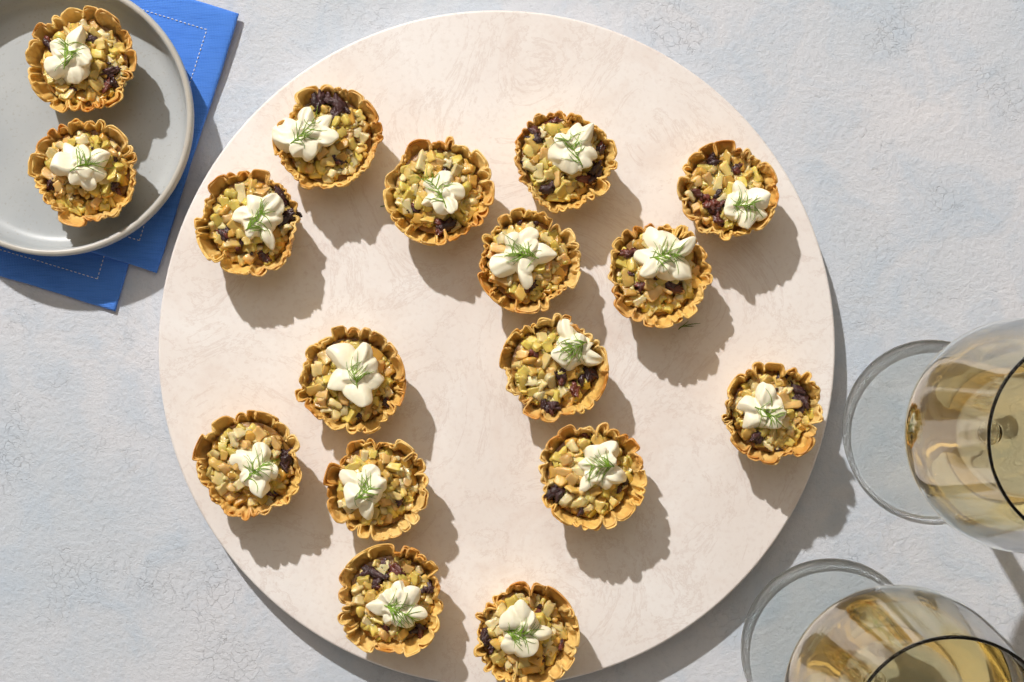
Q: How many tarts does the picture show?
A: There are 17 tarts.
